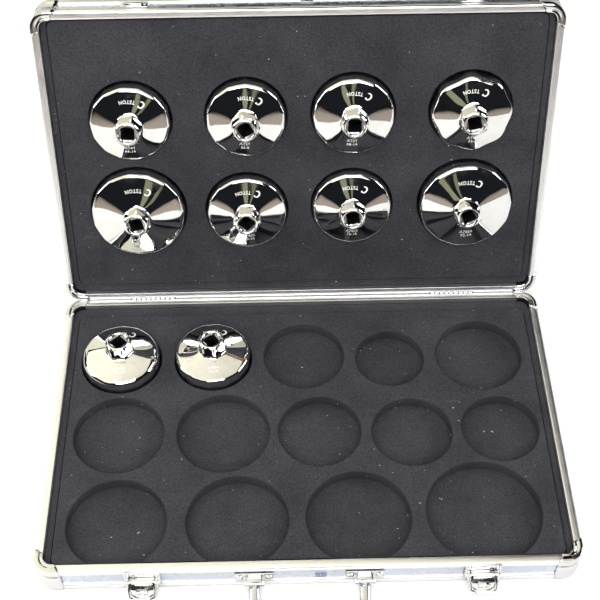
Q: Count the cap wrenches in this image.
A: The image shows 10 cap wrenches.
